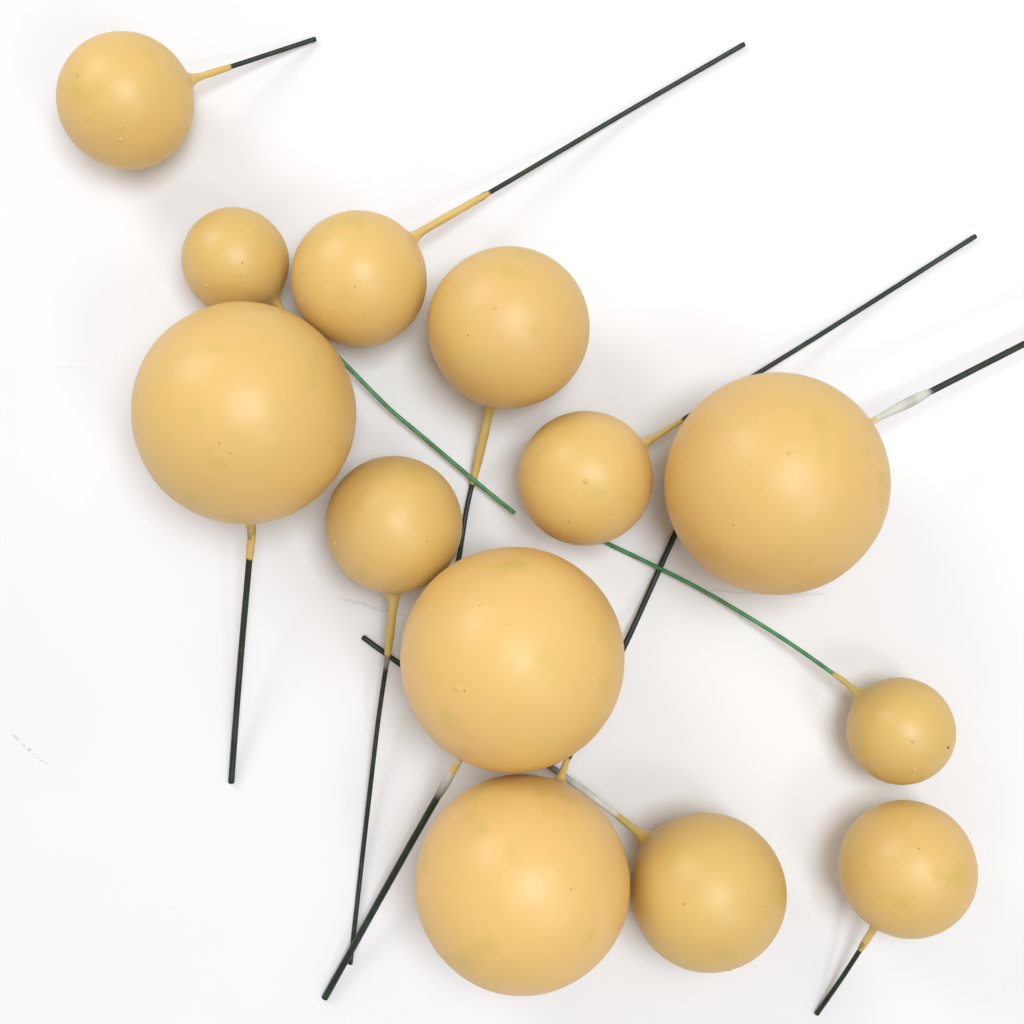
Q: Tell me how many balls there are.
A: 13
